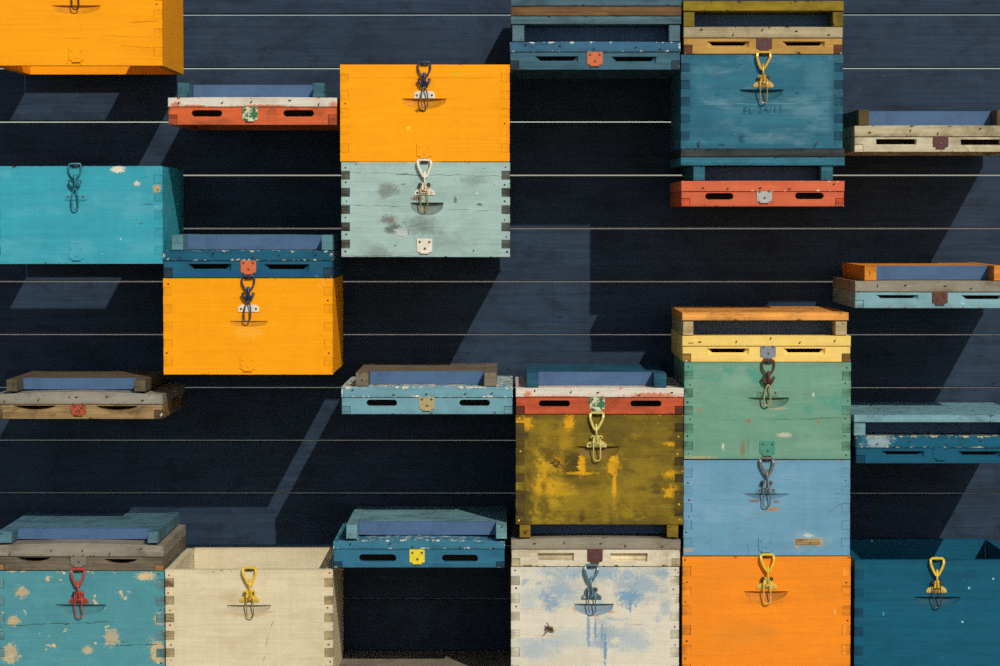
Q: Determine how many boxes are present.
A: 14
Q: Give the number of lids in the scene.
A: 15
